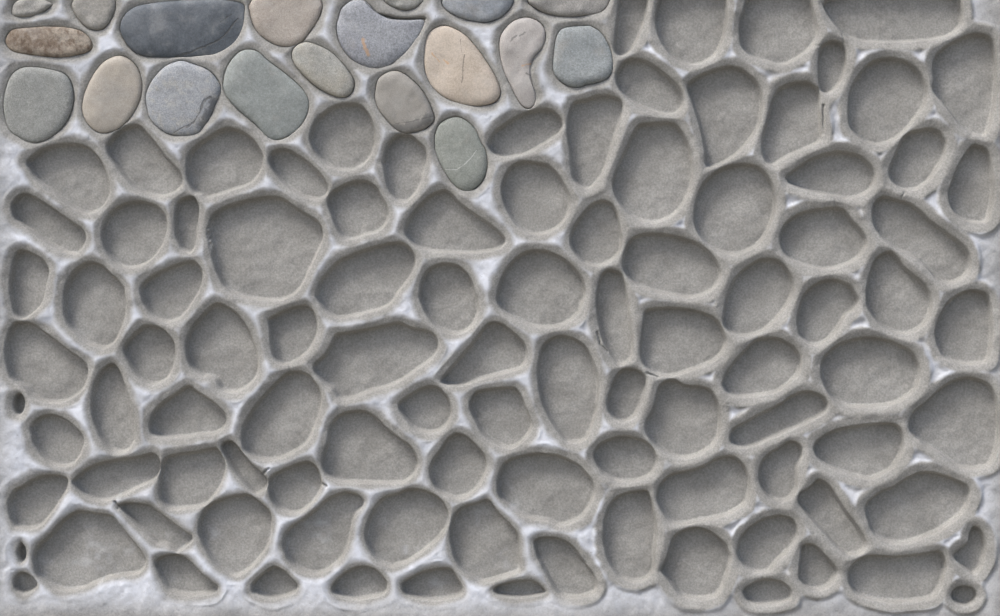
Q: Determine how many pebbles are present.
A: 19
